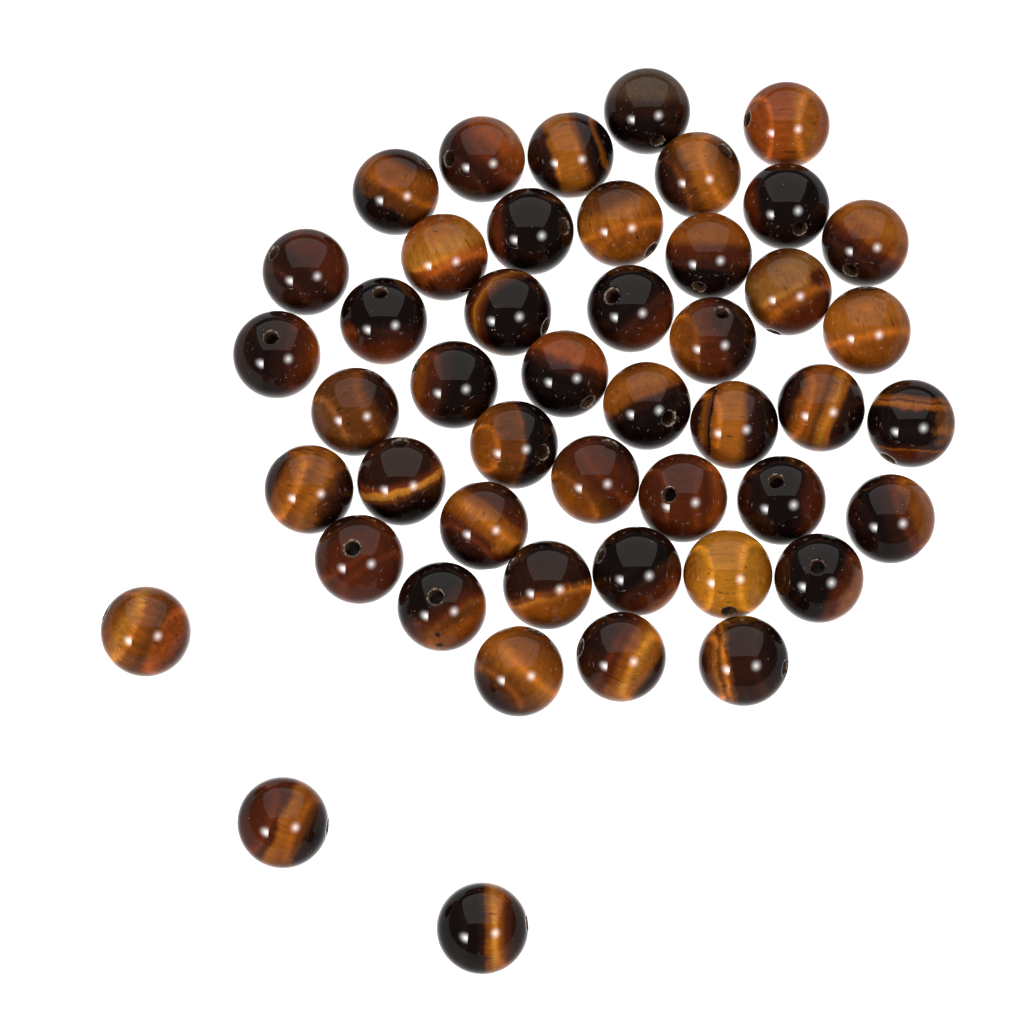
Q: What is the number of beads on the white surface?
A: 47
